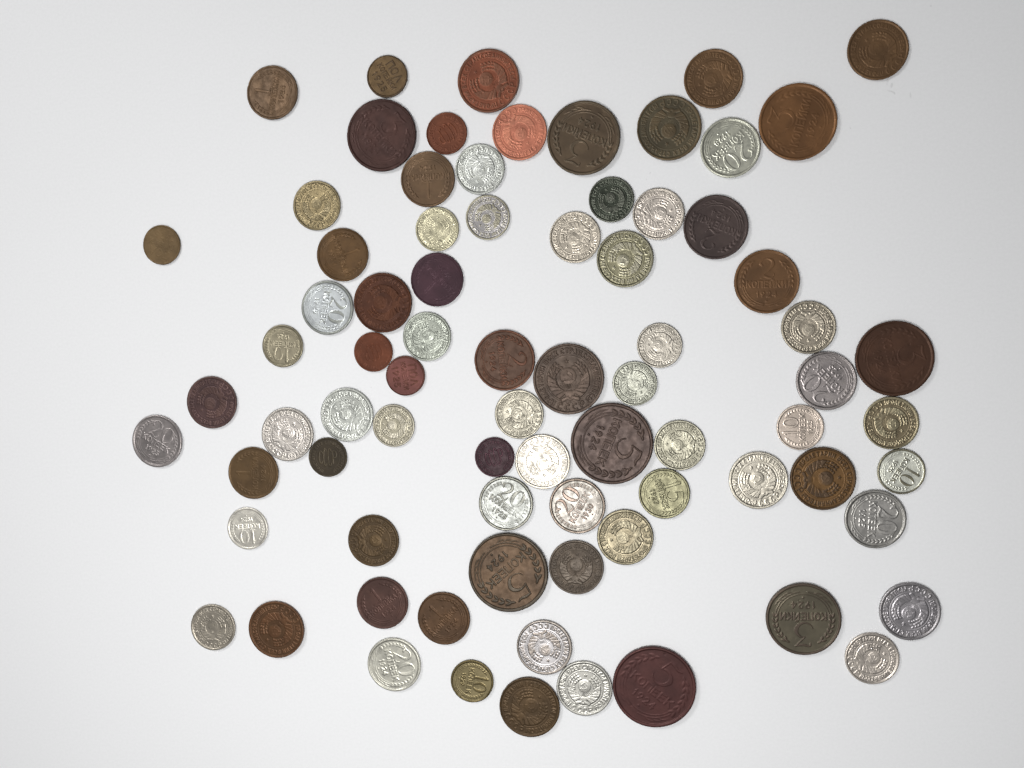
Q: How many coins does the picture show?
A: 78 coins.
